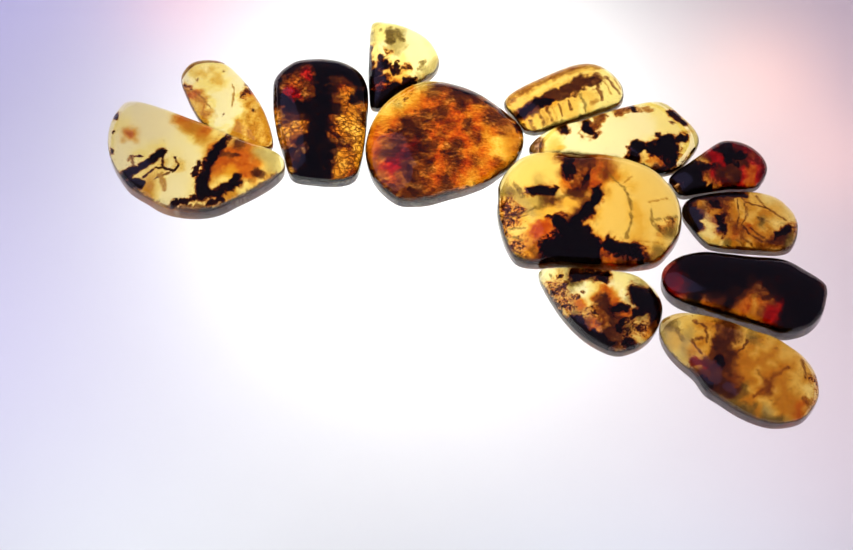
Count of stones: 13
